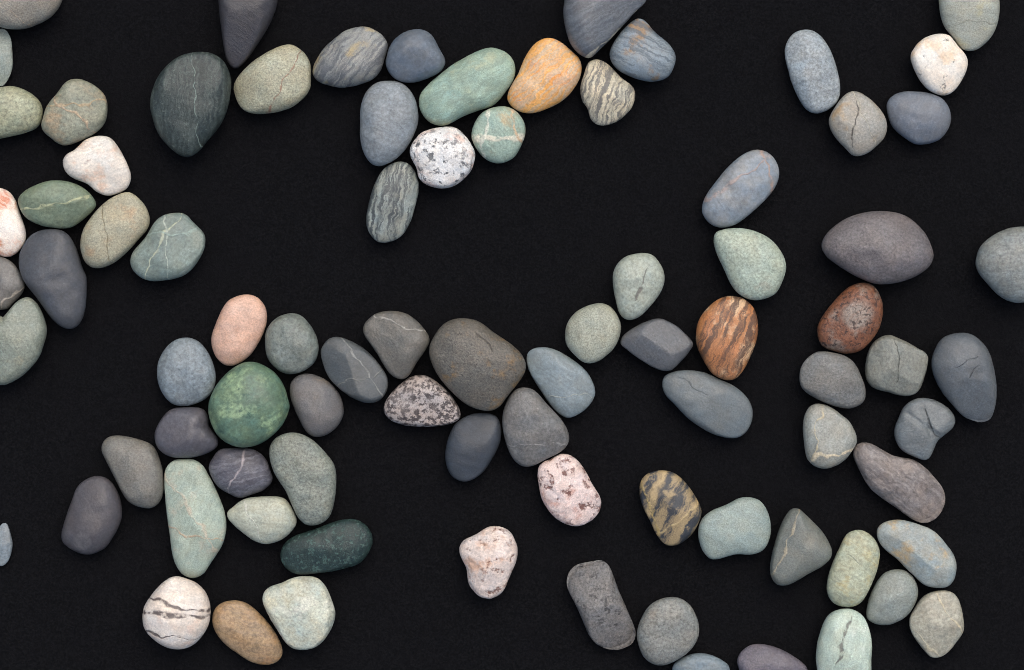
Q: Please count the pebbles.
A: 85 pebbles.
